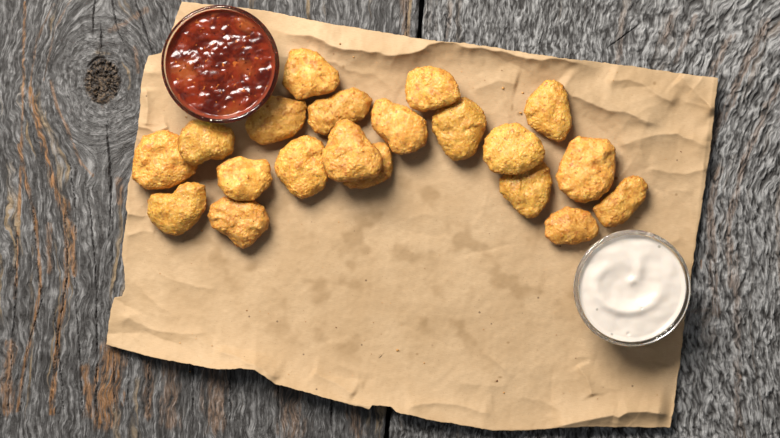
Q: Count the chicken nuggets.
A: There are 20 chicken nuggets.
